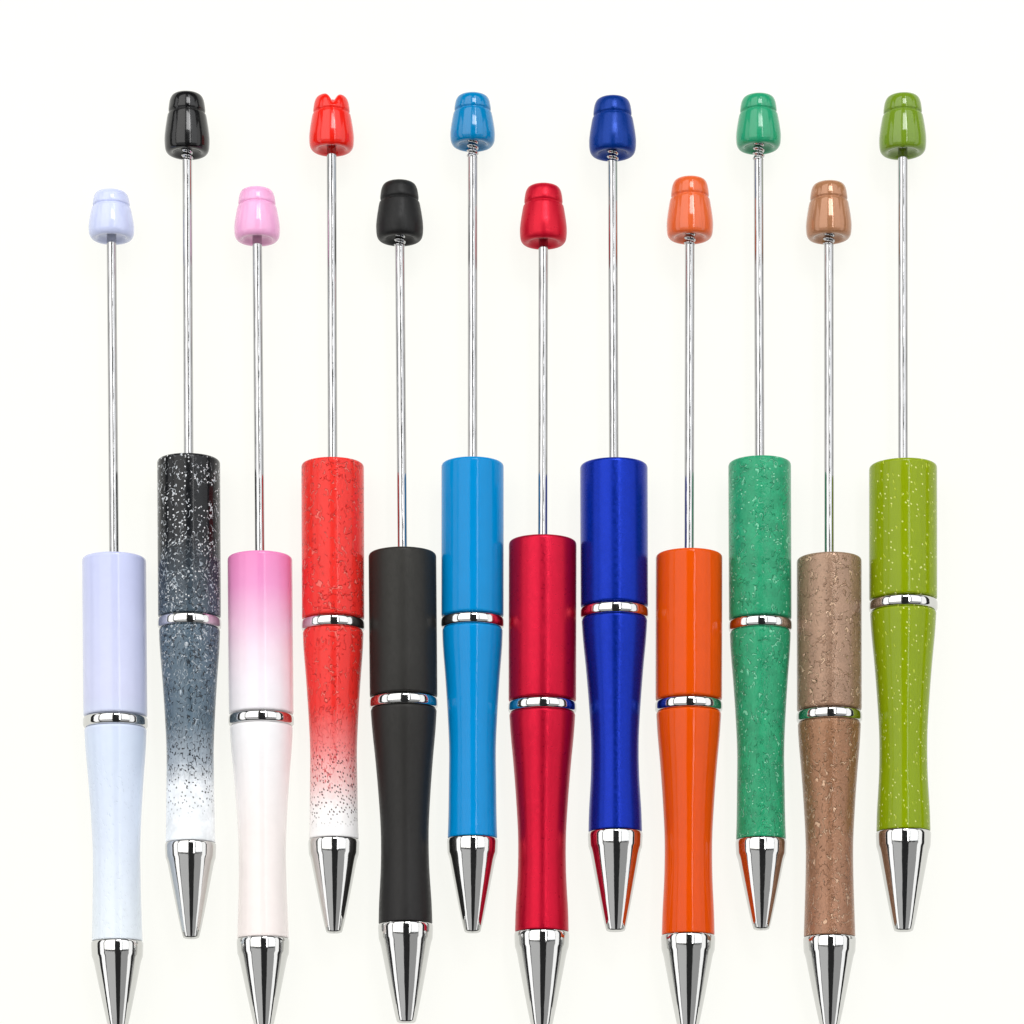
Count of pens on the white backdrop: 12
